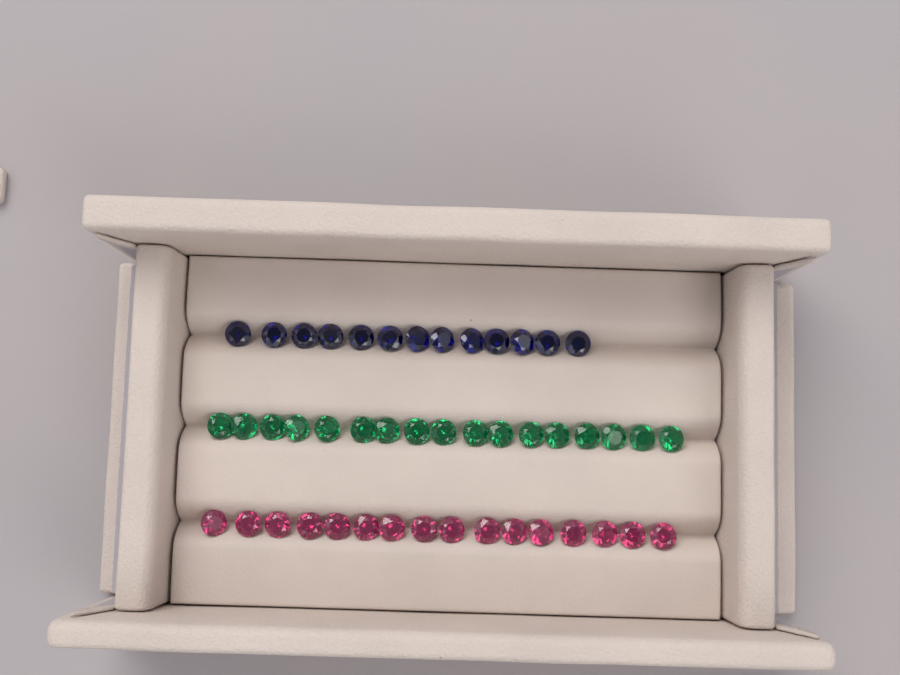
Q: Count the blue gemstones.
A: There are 13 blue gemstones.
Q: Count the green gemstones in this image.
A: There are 17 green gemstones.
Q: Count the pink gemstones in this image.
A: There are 16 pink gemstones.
